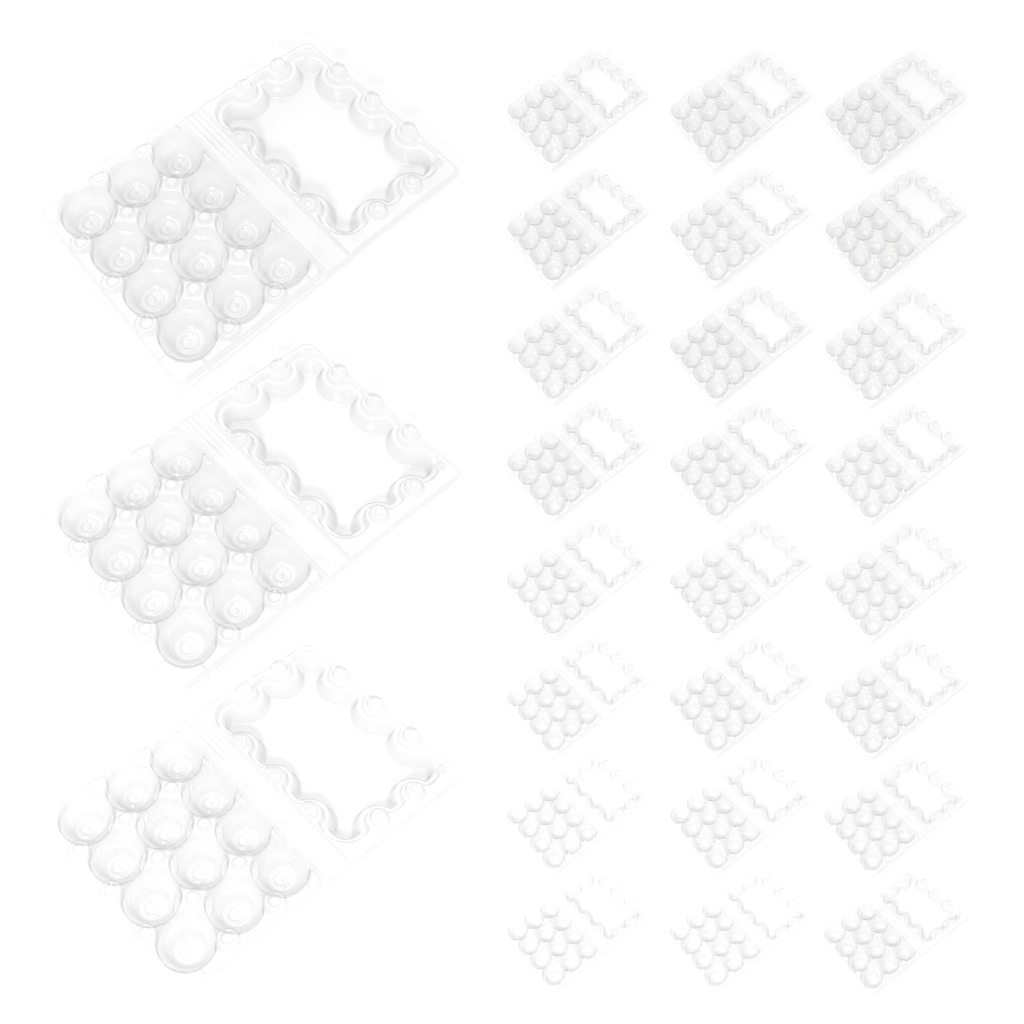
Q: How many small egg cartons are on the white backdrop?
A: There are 24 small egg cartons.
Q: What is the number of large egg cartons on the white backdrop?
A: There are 3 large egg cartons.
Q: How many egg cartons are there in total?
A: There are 27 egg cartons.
